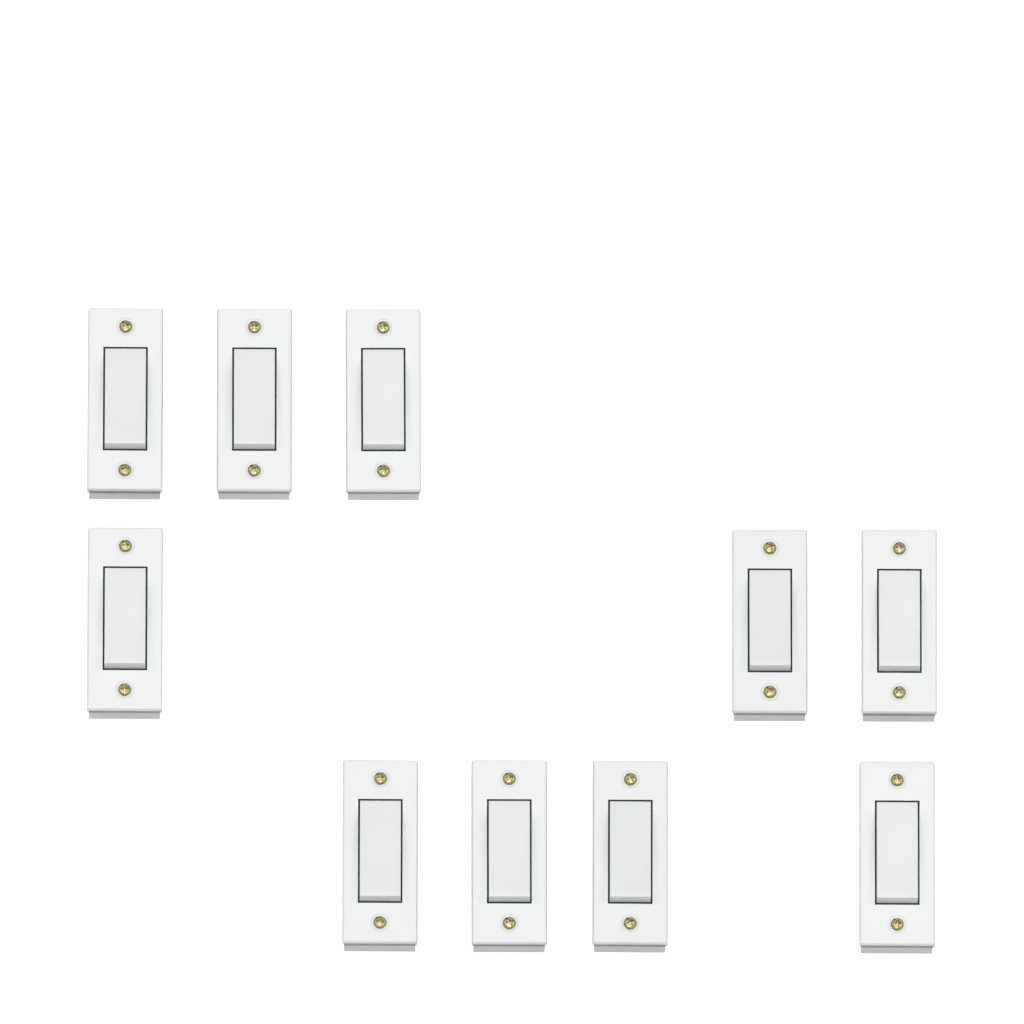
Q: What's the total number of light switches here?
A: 10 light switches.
